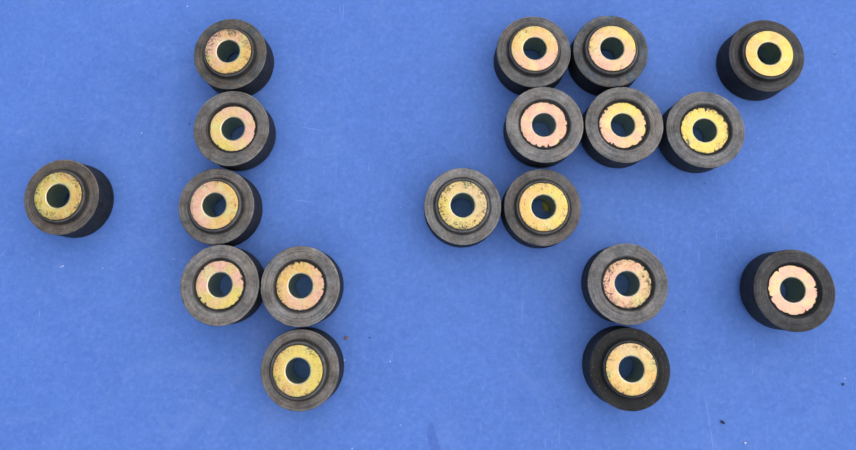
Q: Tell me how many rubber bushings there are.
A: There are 18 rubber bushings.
